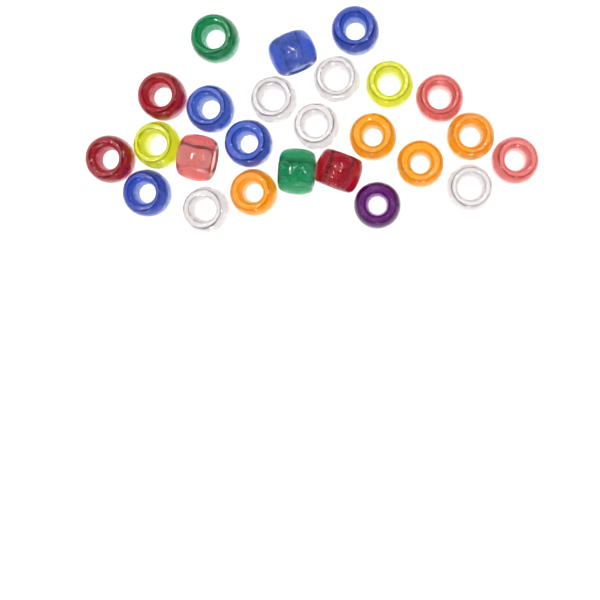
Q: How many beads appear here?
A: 25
